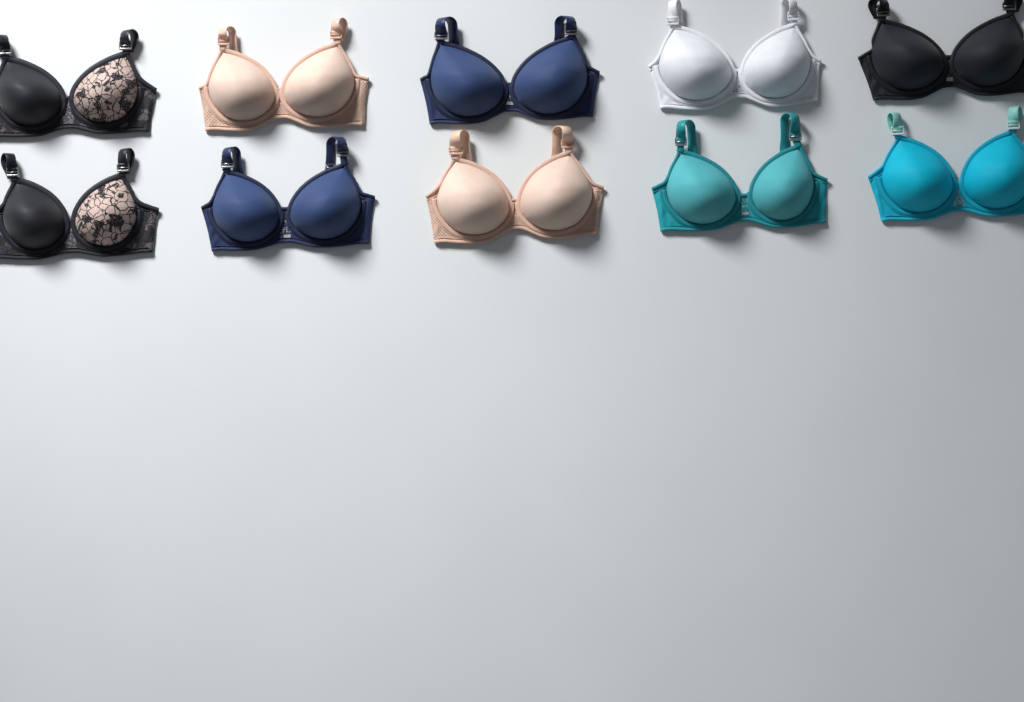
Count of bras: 10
